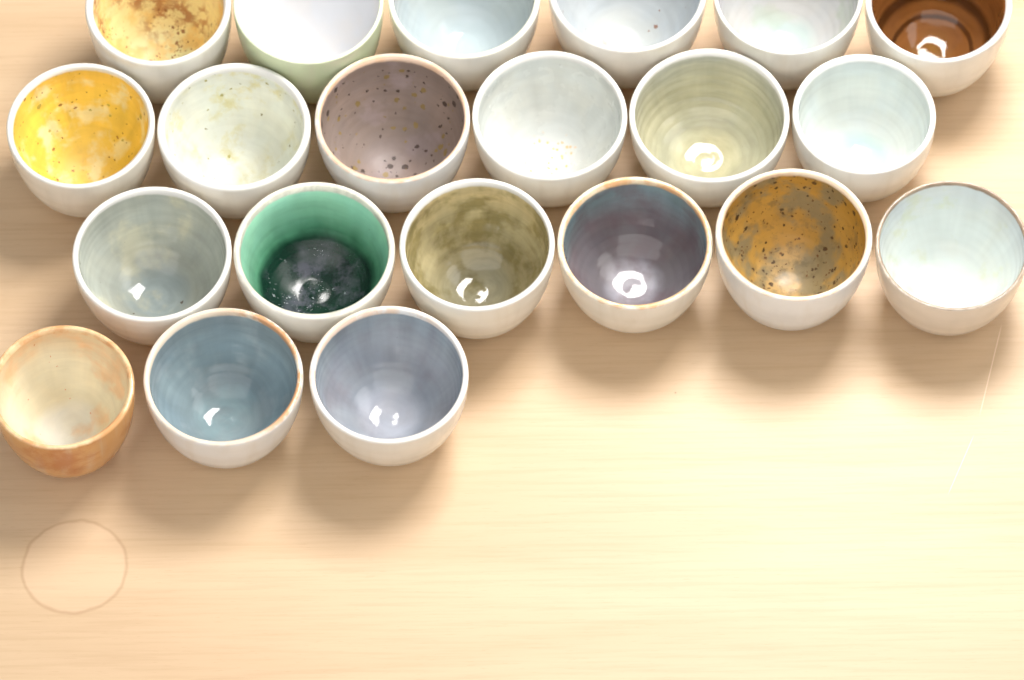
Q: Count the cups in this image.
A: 21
